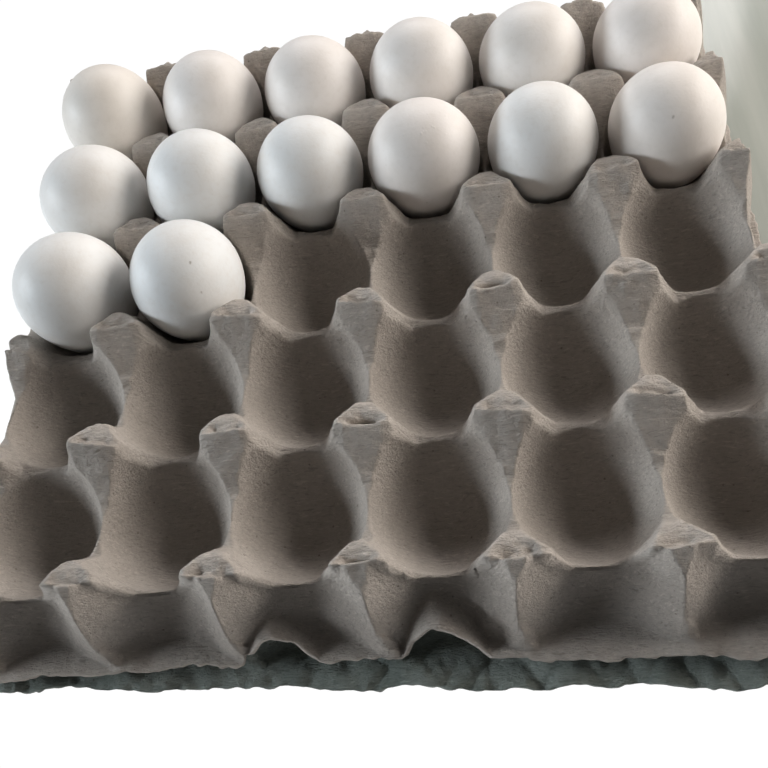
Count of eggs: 14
